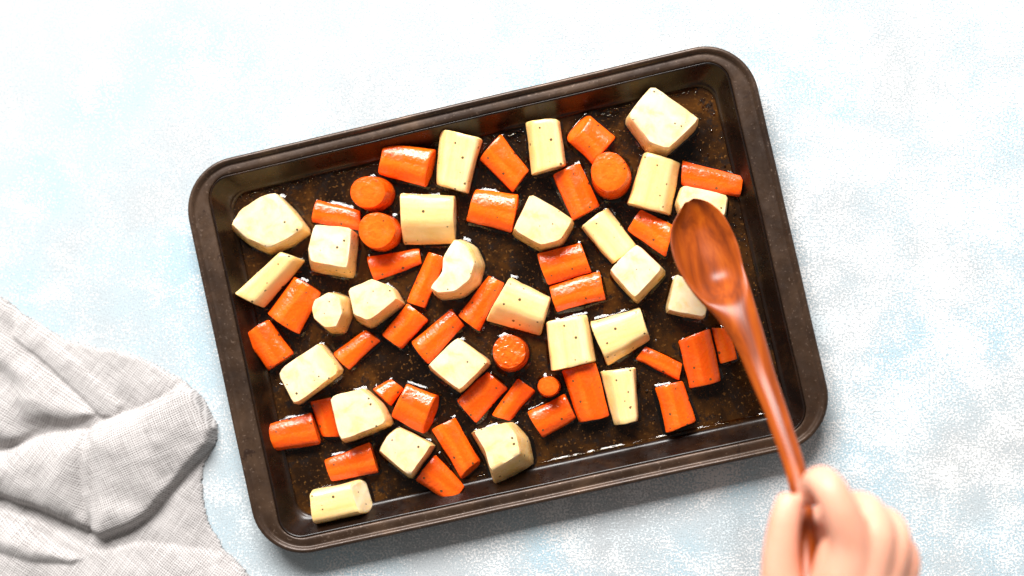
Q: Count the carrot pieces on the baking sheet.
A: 38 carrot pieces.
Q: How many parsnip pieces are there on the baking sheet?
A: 26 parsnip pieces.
